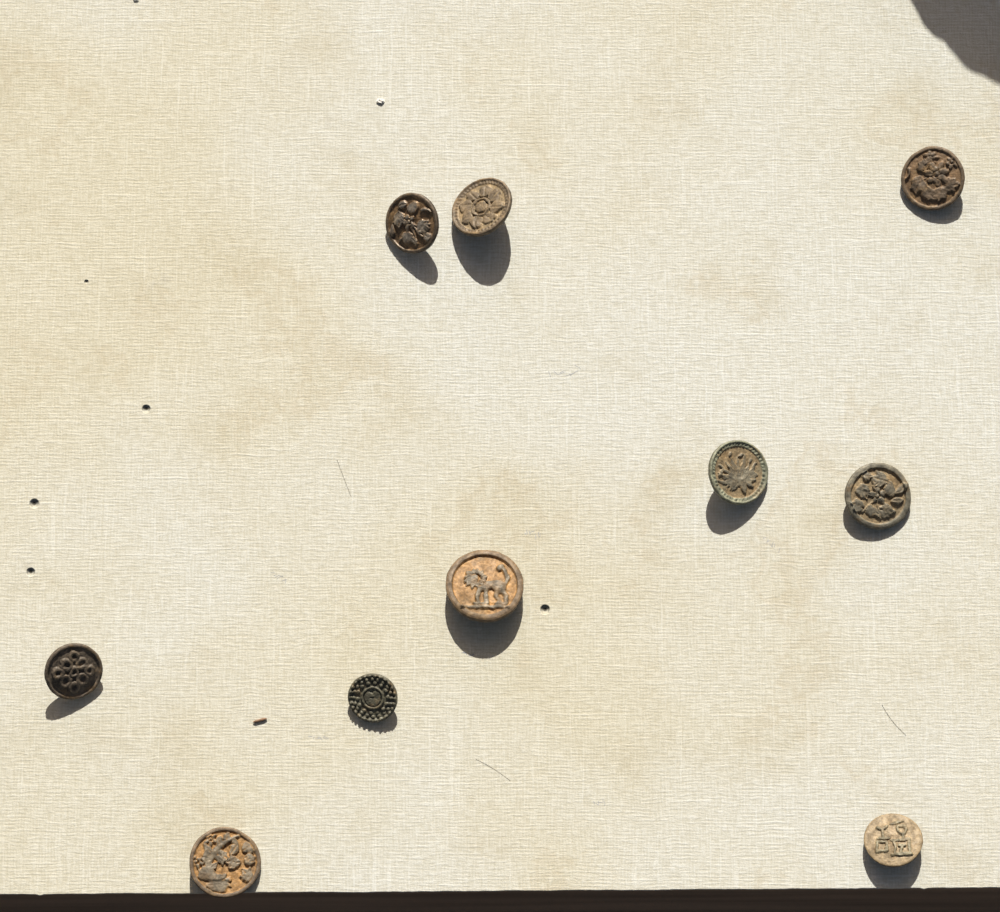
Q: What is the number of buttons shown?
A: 10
